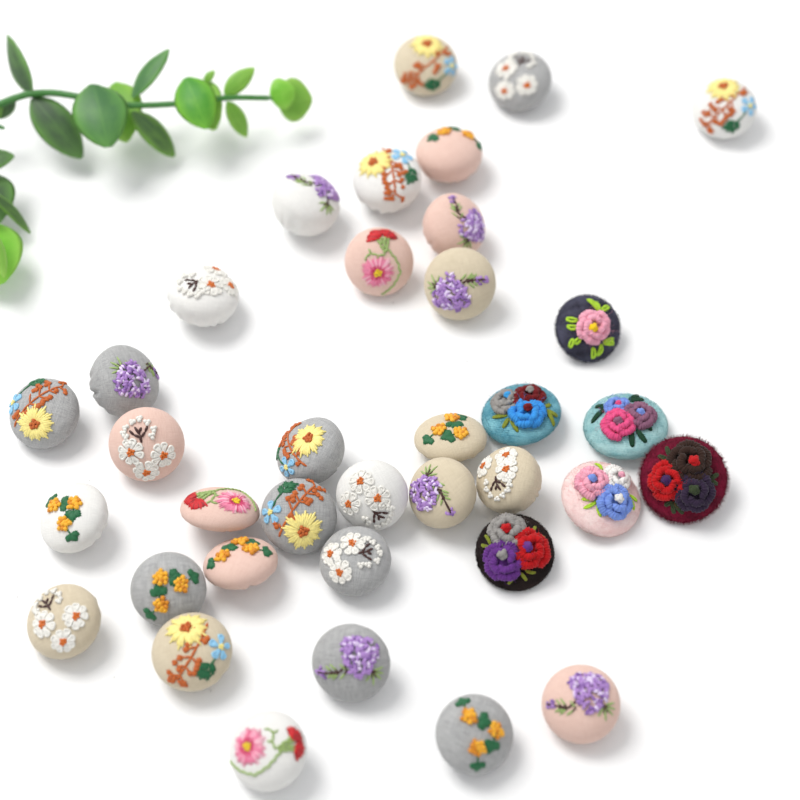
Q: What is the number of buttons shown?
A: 36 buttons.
